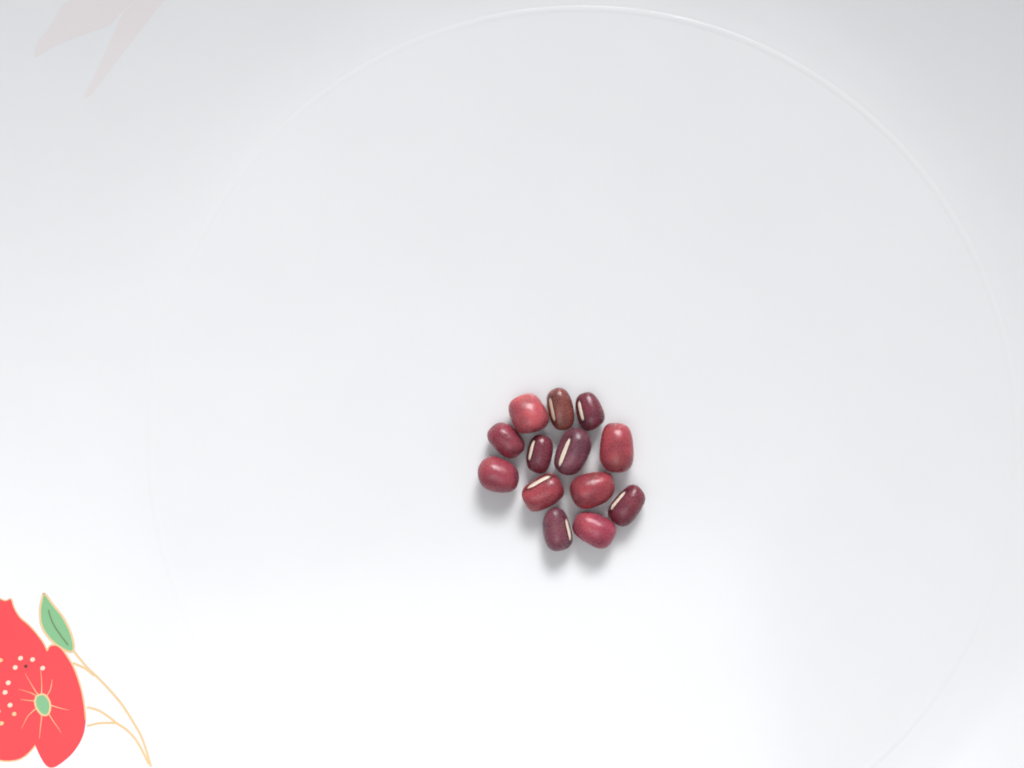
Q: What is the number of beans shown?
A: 13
